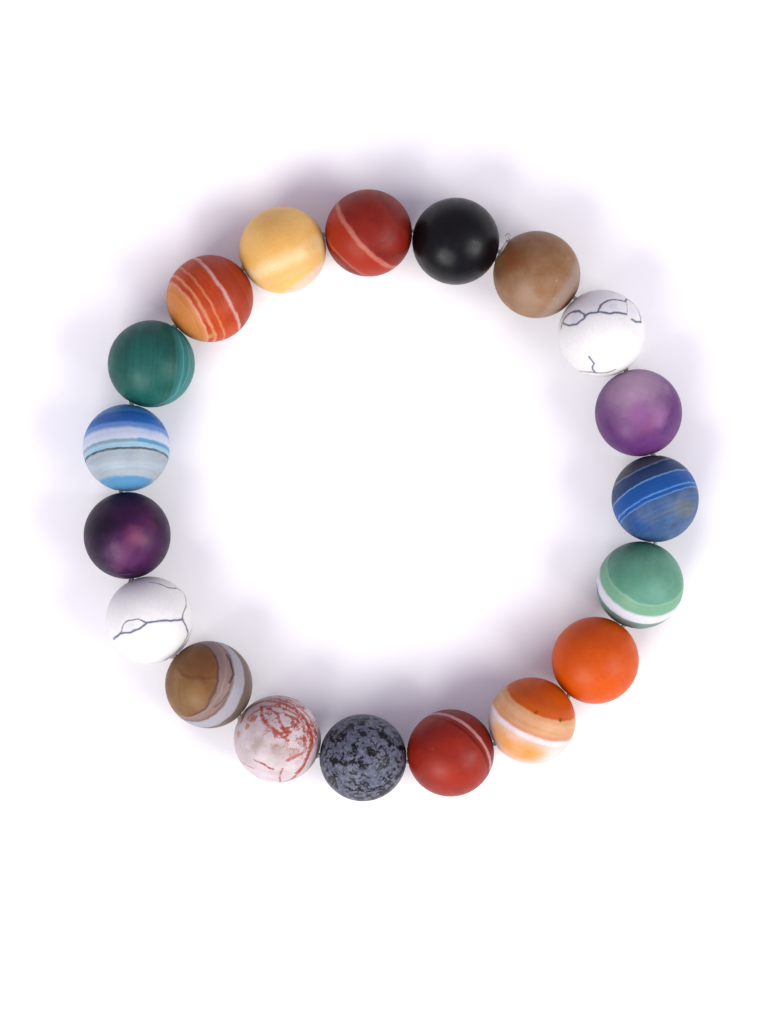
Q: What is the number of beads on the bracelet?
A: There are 19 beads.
